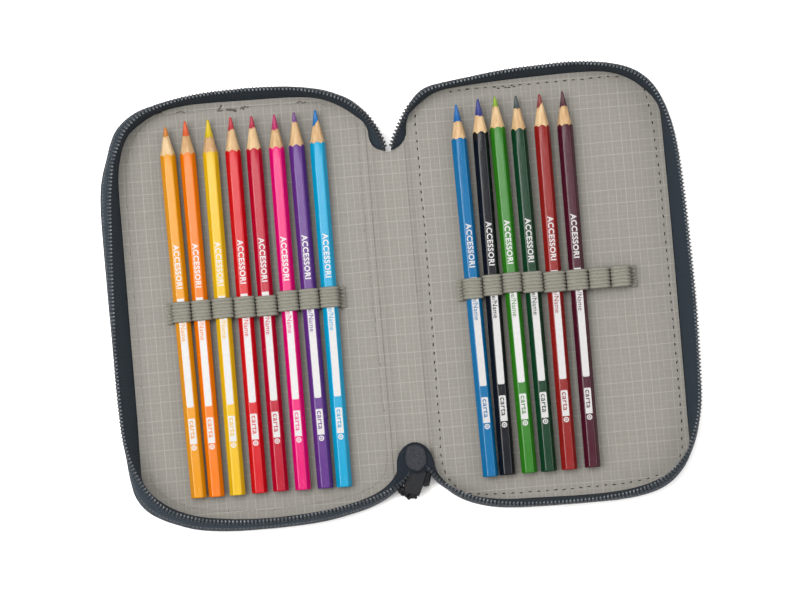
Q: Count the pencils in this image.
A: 14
